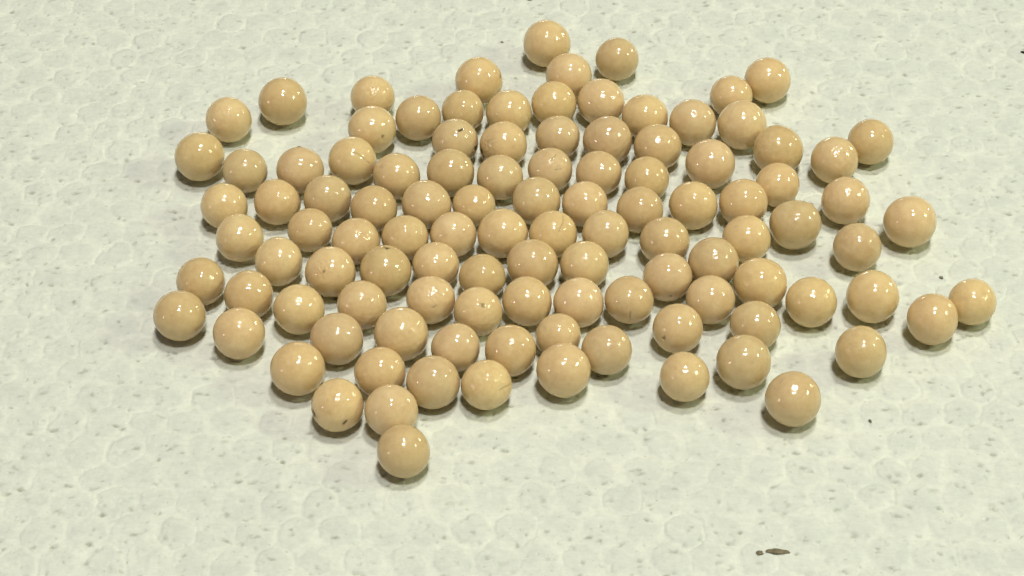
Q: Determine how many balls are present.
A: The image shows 109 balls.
